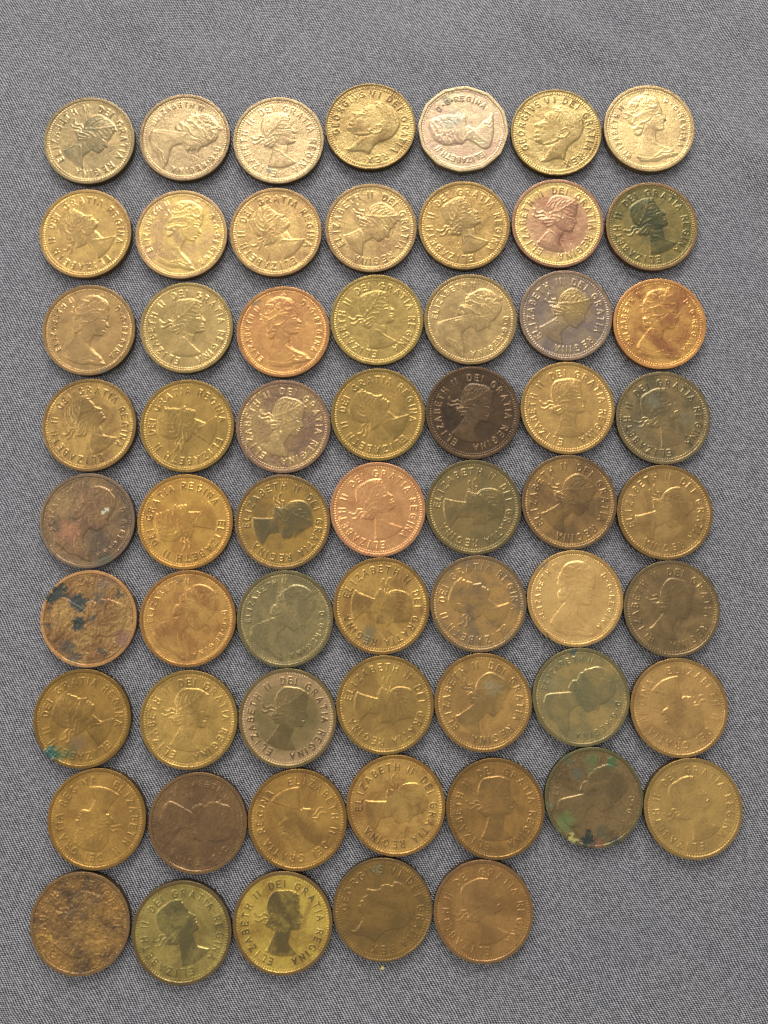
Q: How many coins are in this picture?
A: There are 61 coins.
